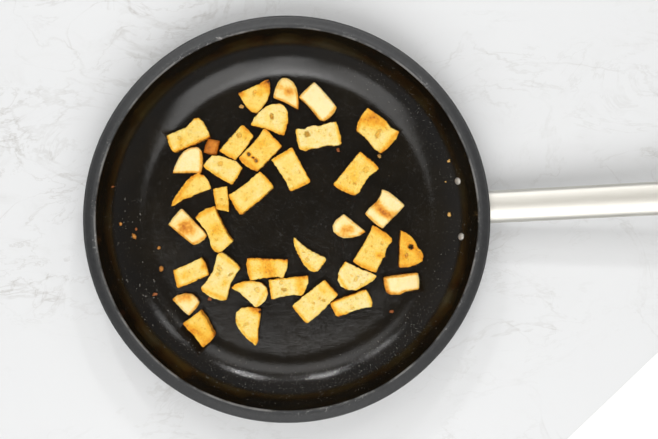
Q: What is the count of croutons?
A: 36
